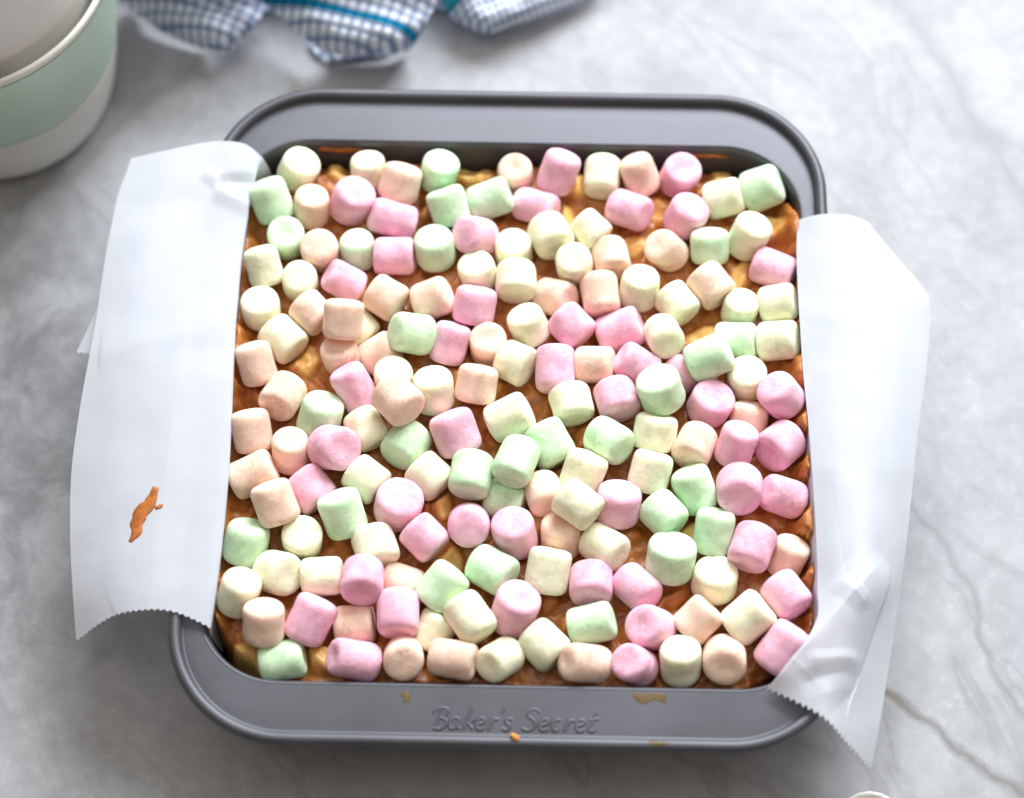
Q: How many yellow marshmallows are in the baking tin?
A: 50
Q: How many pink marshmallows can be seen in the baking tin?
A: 46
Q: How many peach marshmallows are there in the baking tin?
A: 39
